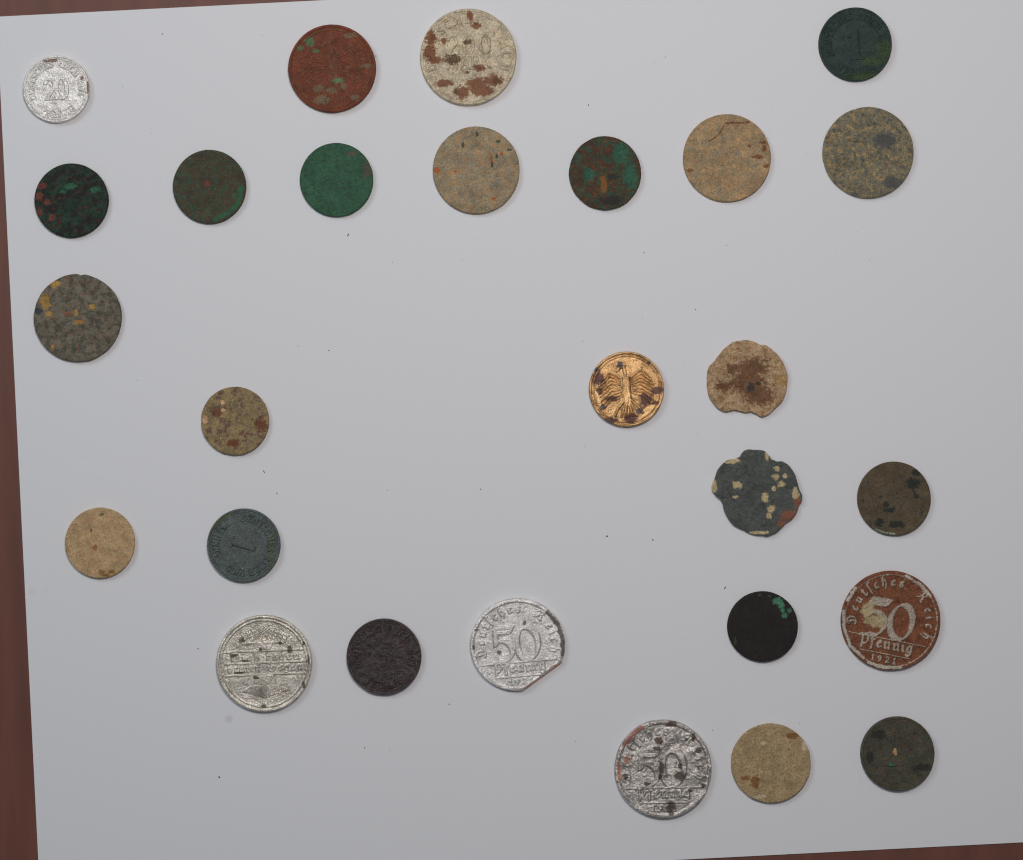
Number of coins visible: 27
